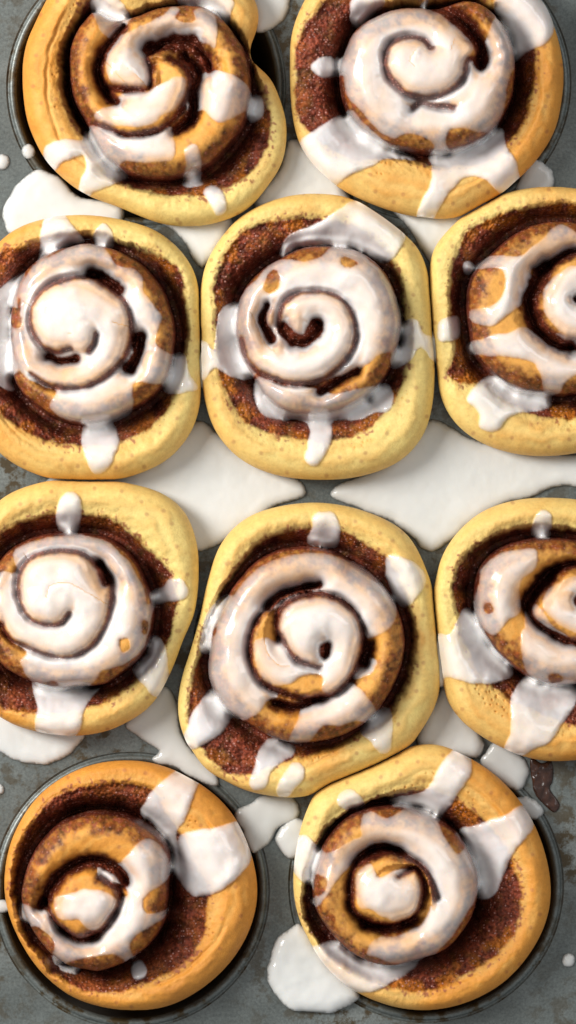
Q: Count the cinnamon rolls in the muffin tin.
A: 10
